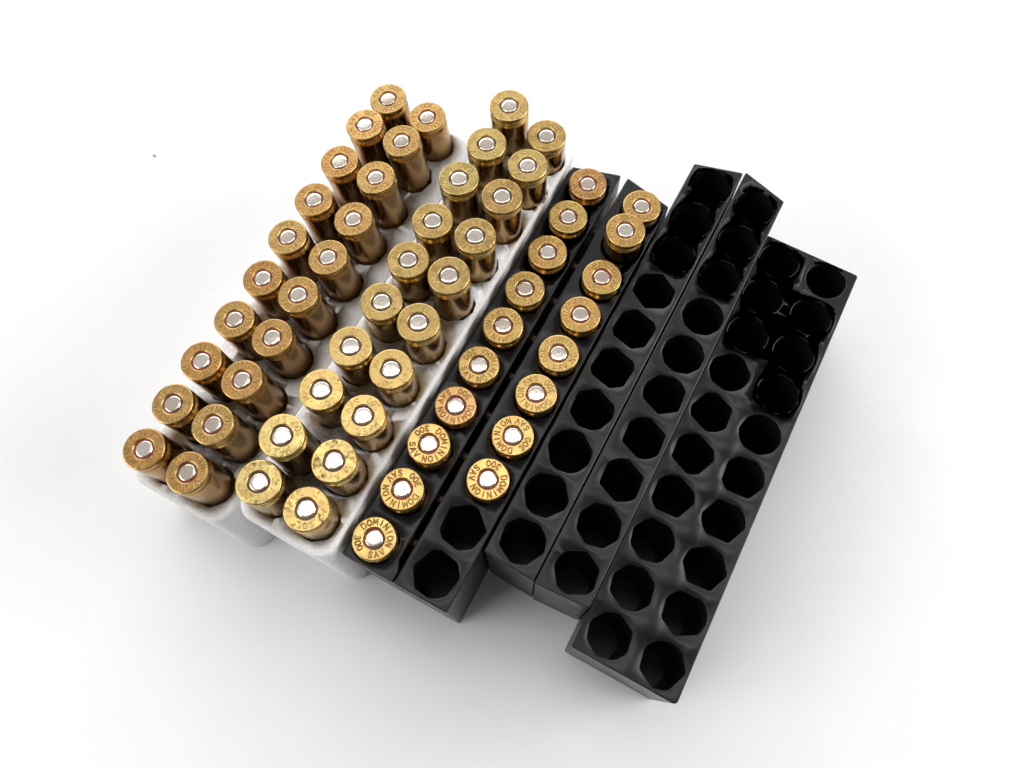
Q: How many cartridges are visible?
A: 58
